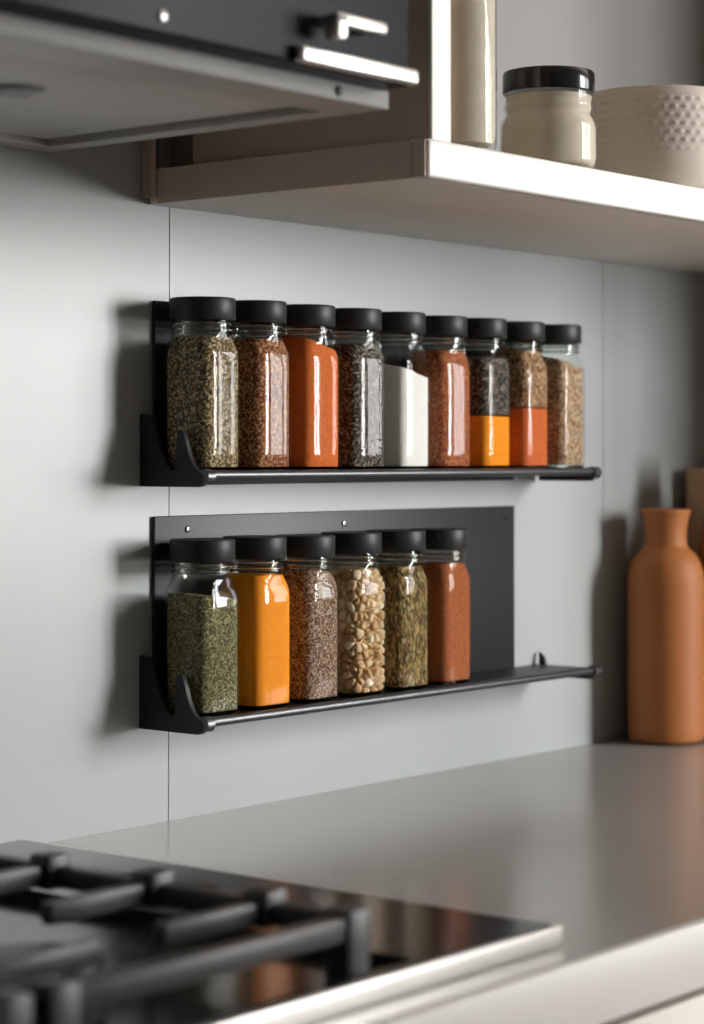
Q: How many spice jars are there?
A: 15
